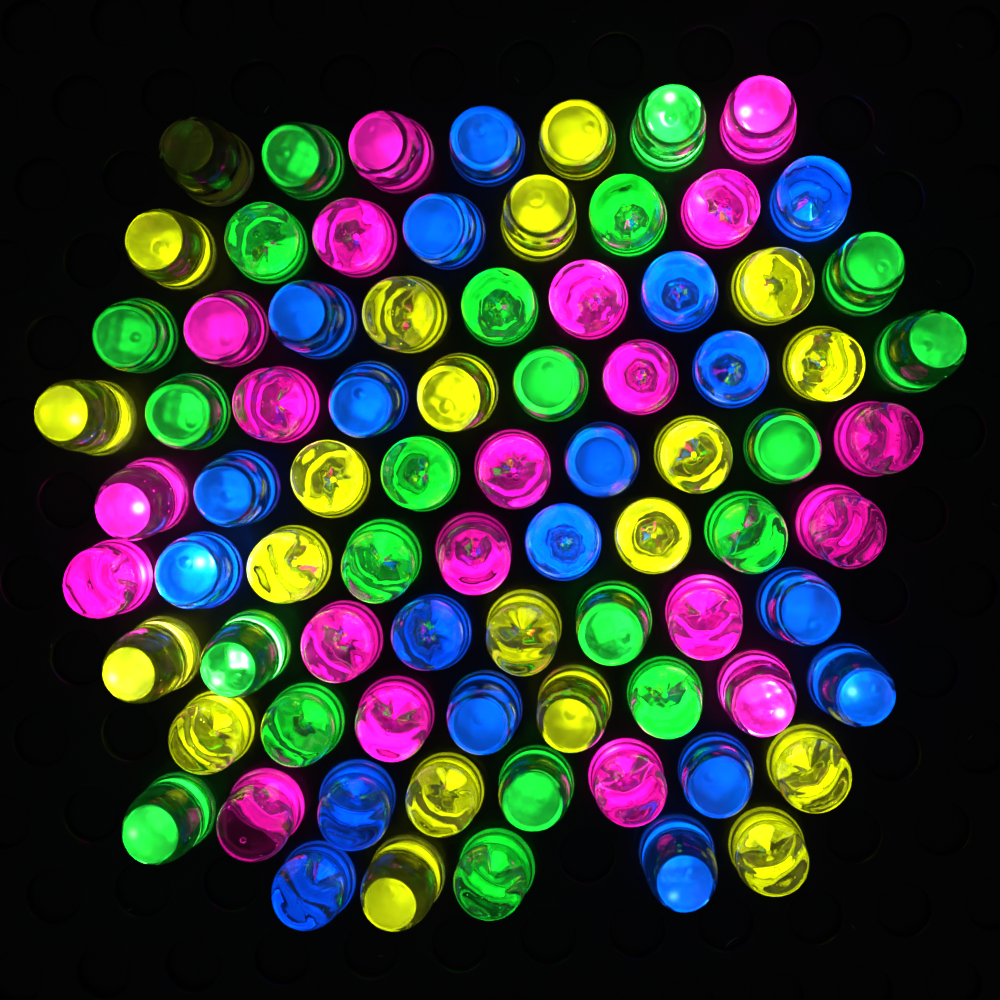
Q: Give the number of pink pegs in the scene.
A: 20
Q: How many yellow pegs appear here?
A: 21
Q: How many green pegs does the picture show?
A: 21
